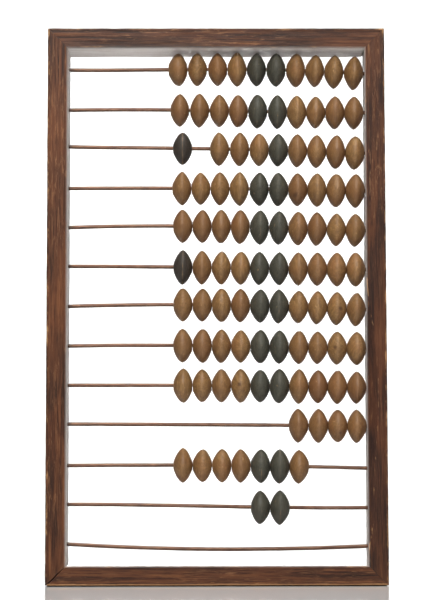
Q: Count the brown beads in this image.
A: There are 79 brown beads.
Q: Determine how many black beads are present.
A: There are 23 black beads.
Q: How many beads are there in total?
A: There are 102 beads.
